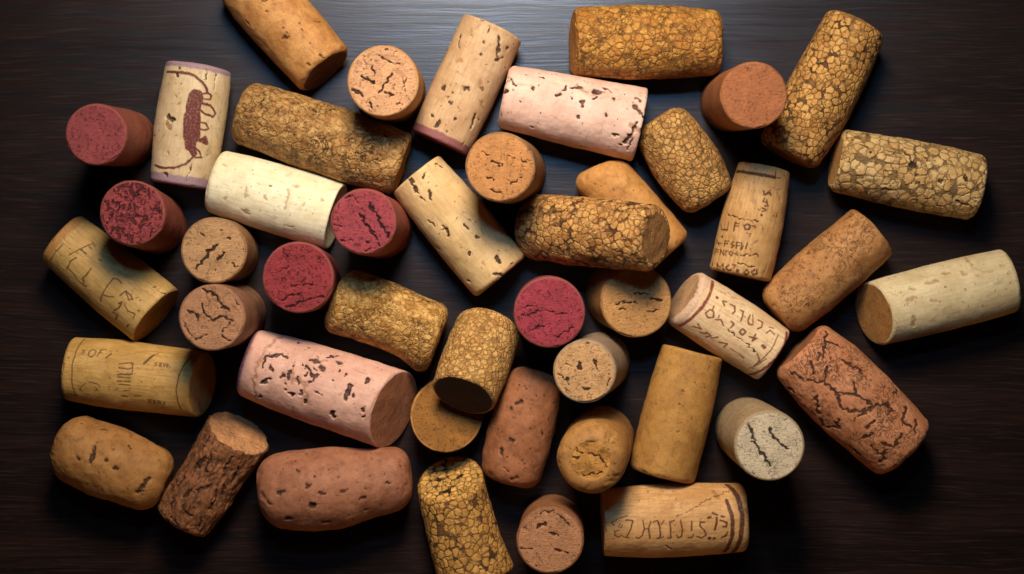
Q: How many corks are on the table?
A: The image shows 46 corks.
